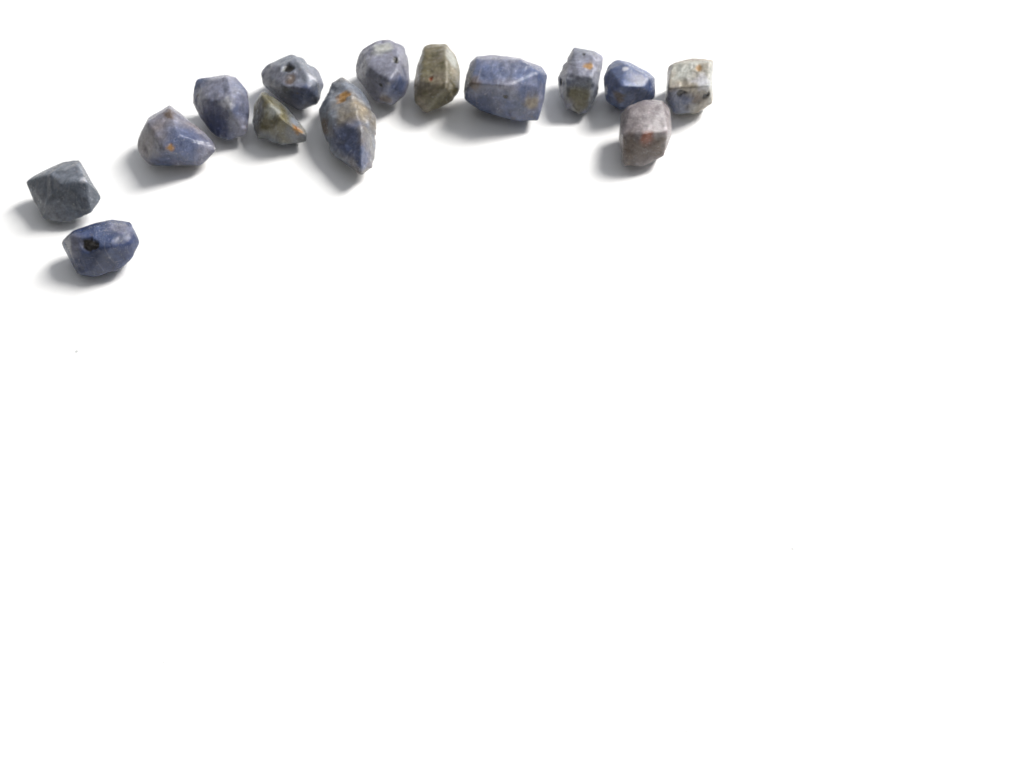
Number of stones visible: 14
